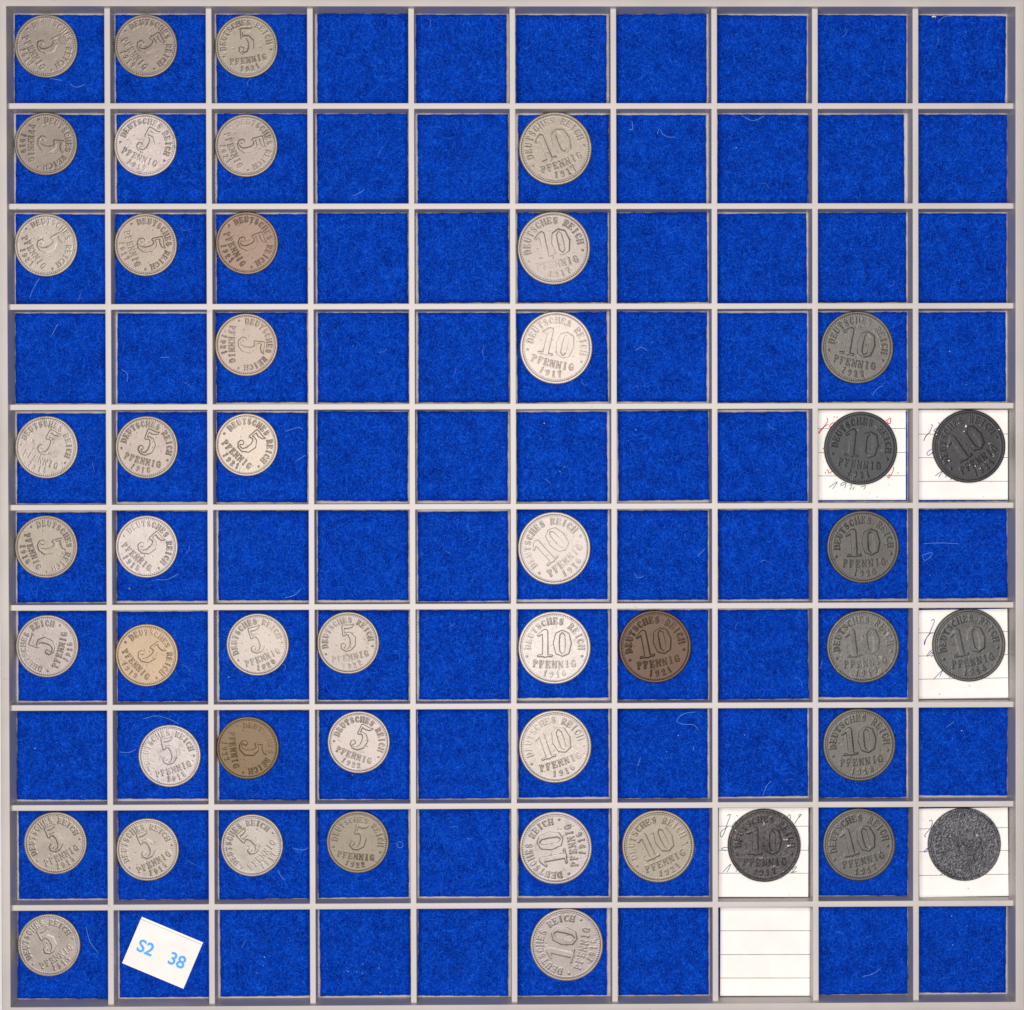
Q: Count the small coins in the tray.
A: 27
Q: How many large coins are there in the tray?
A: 20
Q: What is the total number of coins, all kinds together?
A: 47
